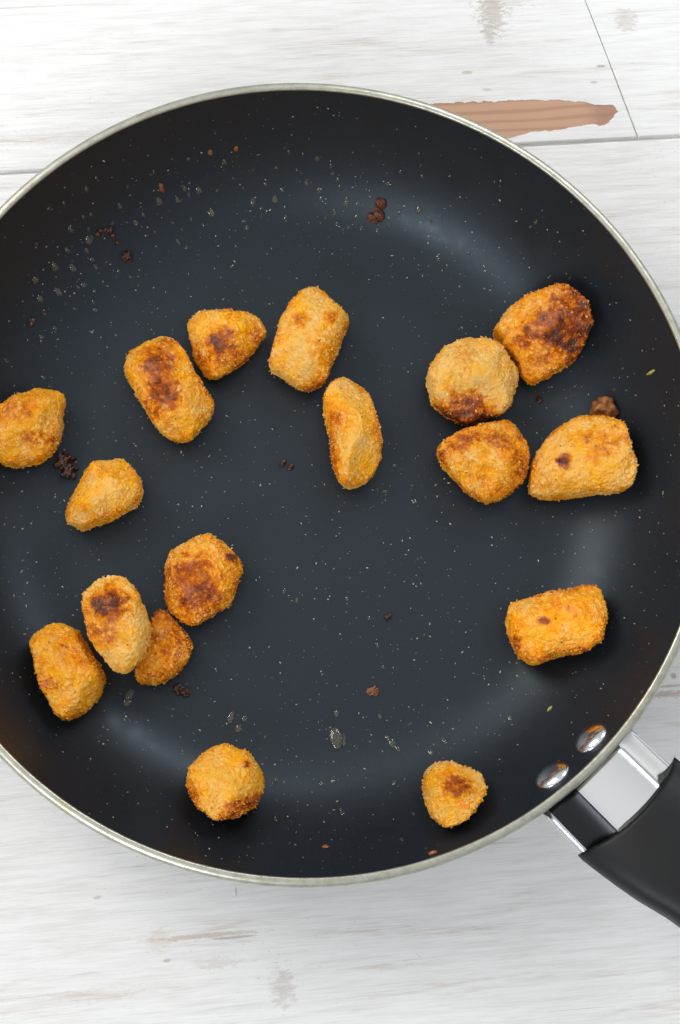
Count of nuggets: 17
